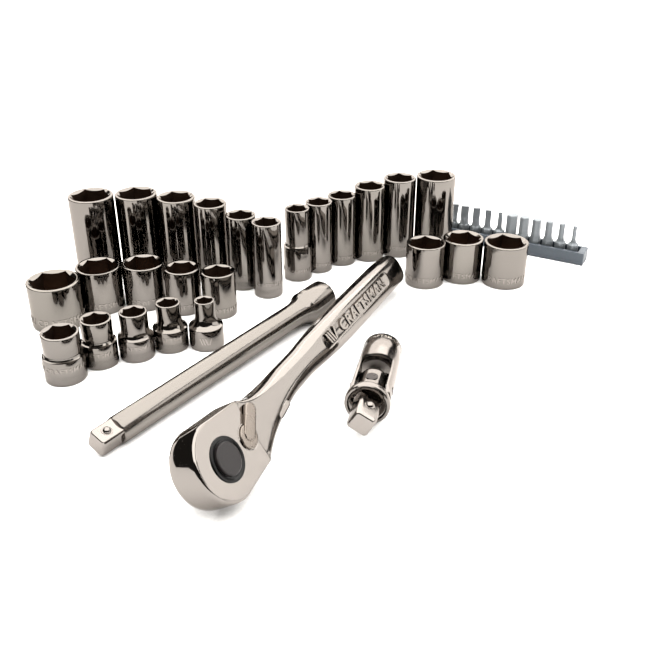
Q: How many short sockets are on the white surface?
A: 13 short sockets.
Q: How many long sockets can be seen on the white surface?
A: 12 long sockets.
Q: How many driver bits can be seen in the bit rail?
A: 11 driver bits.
